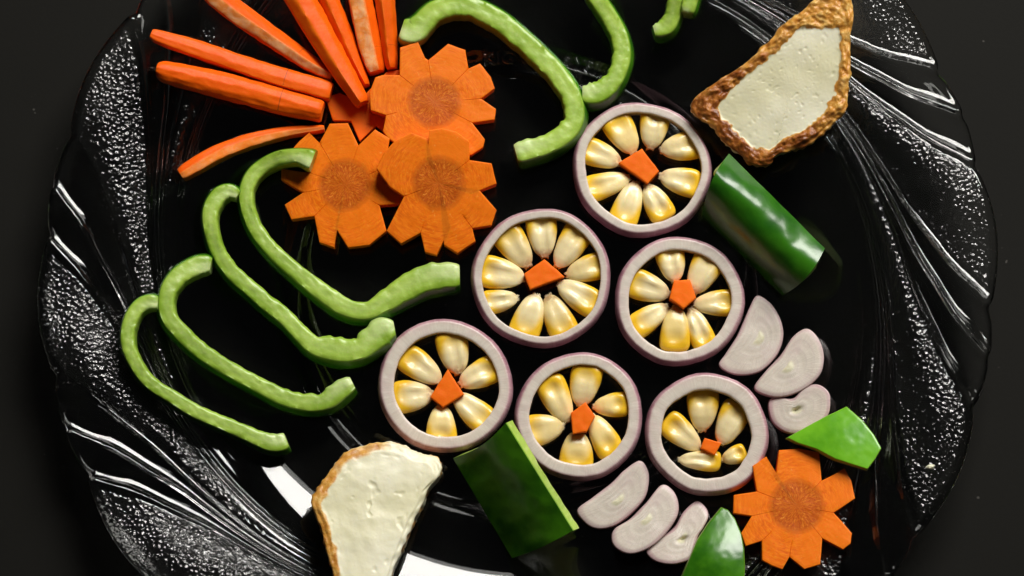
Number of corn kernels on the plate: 41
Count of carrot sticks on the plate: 8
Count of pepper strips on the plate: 8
